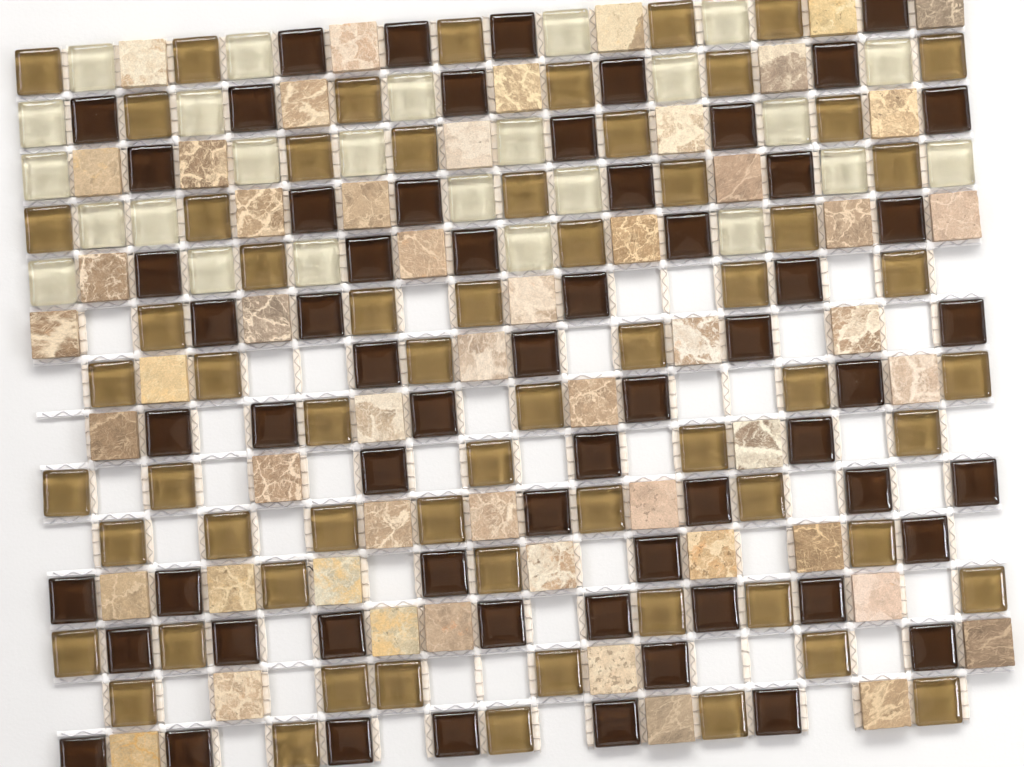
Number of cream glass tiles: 25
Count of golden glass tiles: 63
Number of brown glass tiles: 62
